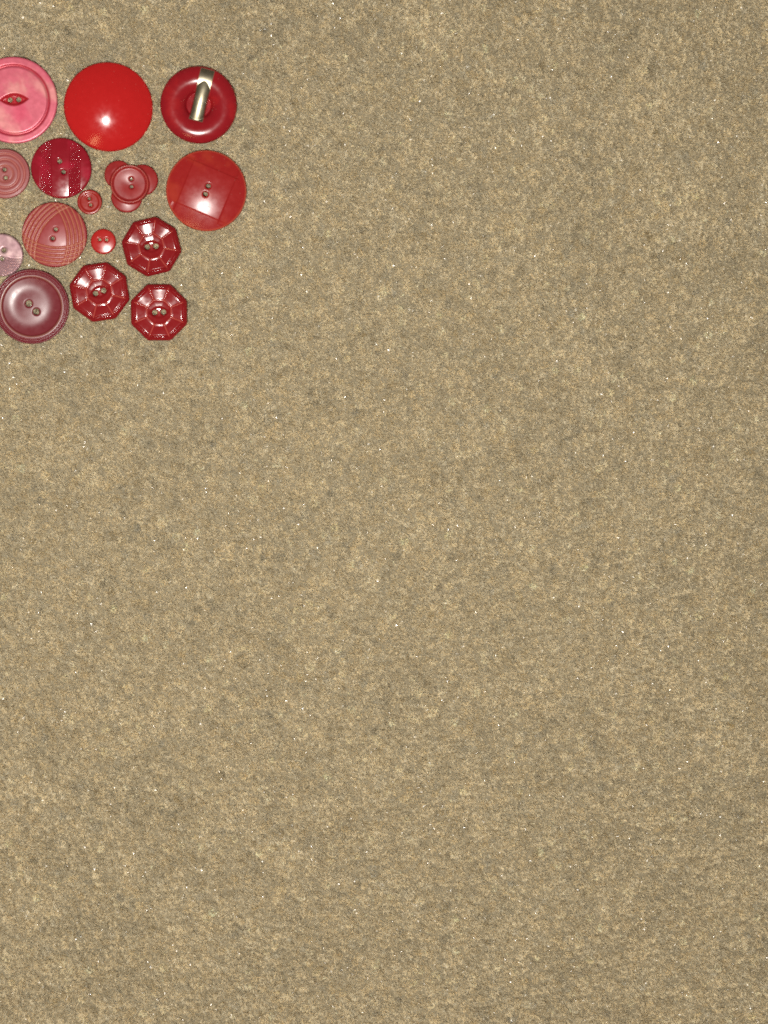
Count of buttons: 15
